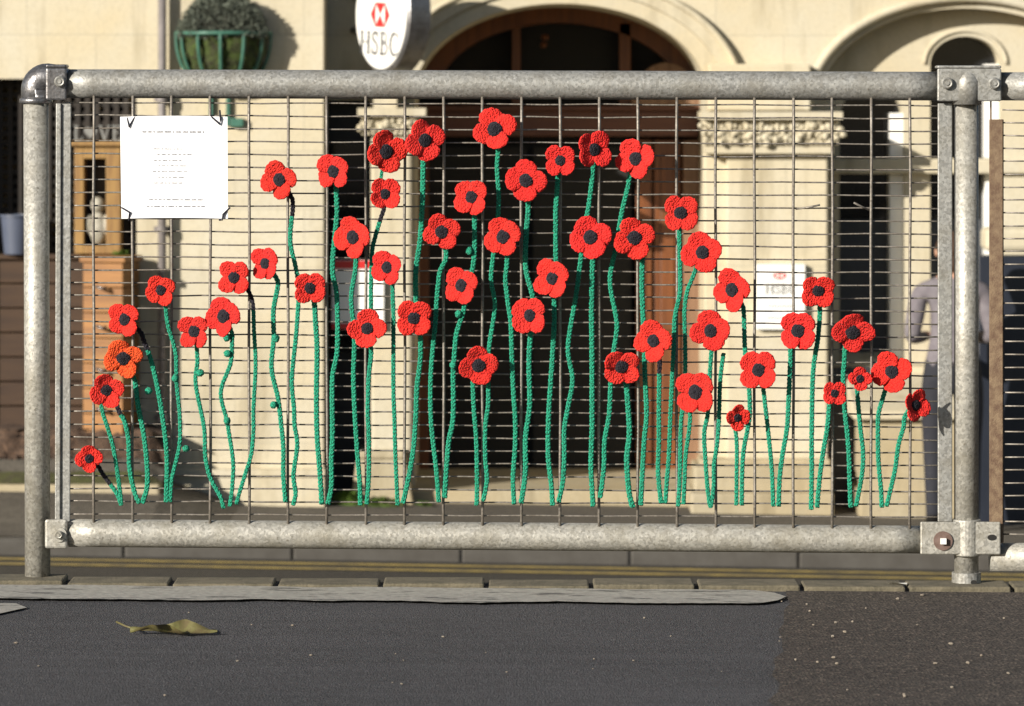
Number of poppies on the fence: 49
